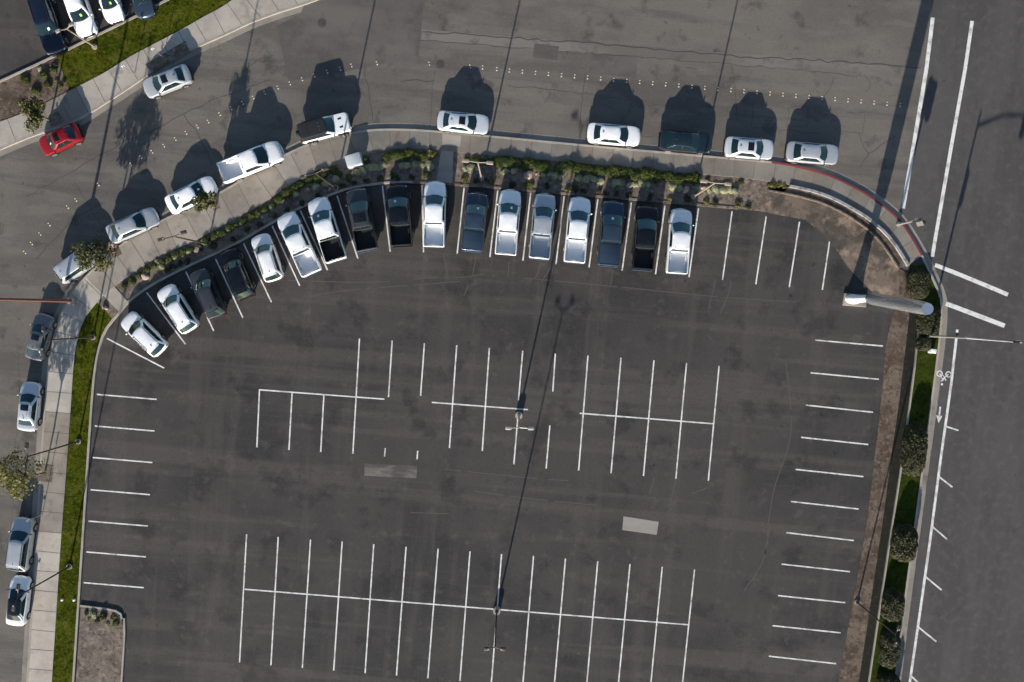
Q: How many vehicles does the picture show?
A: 37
